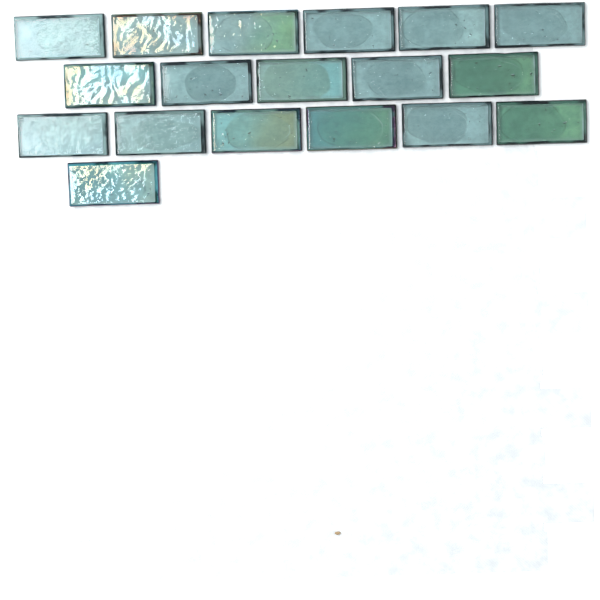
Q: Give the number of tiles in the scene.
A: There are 18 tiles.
